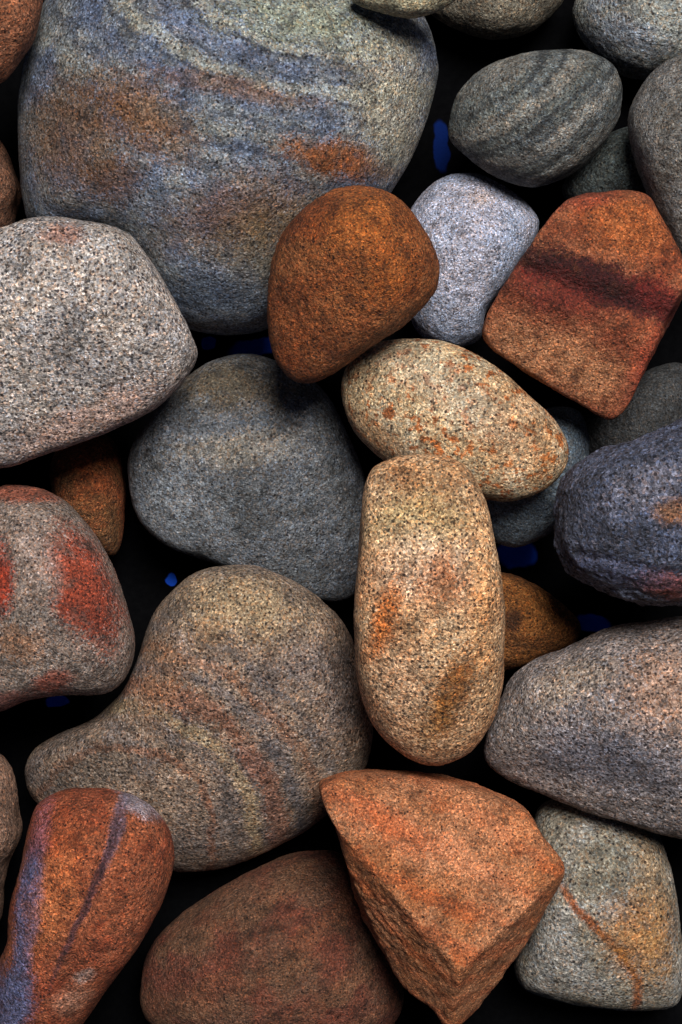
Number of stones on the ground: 29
